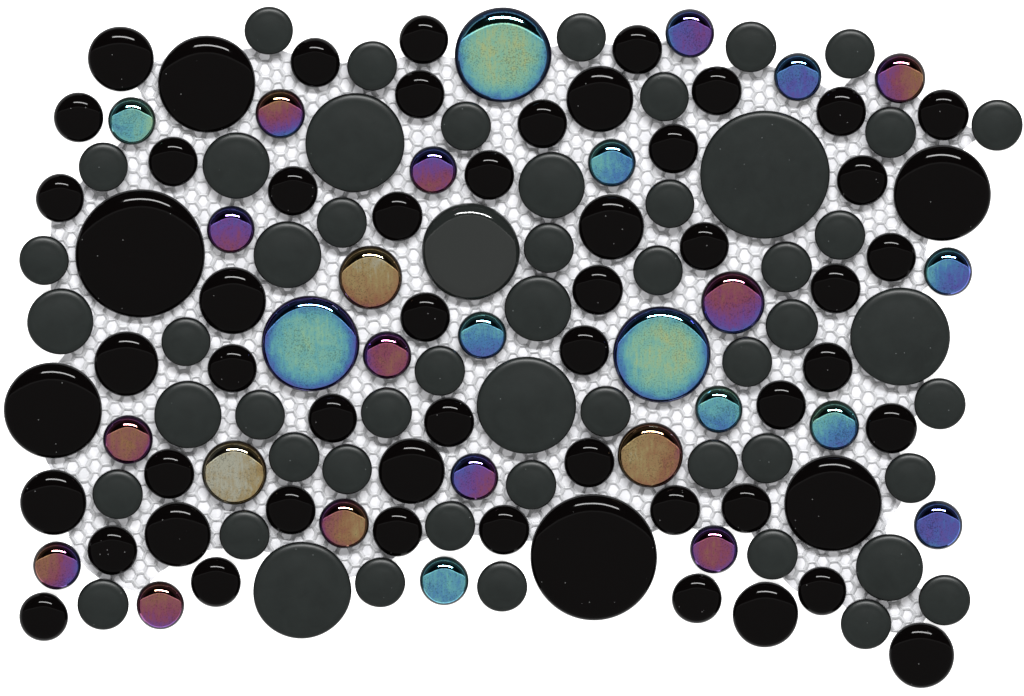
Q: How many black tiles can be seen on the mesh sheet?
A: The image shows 56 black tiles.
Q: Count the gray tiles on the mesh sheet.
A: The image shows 53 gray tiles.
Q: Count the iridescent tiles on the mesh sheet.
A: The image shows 28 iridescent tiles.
